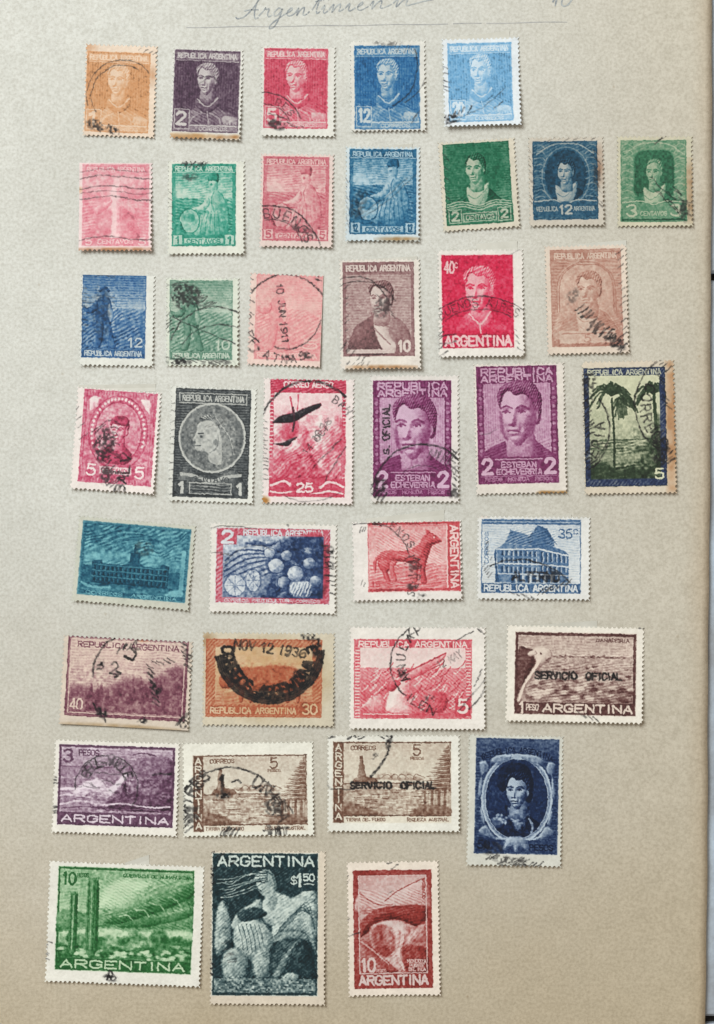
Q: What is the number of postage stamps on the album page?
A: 39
